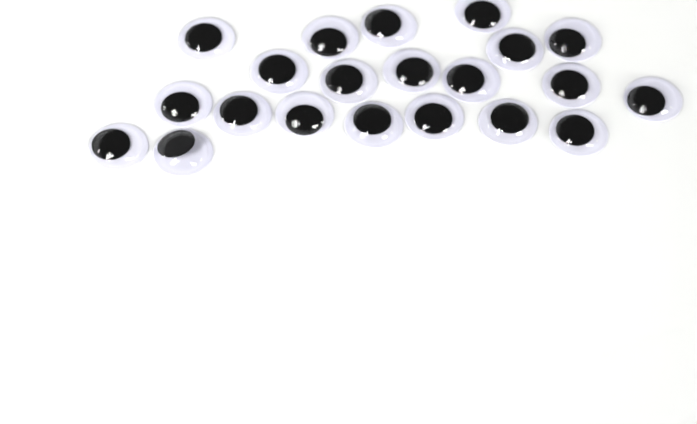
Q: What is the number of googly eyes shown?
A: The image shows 21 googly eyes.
